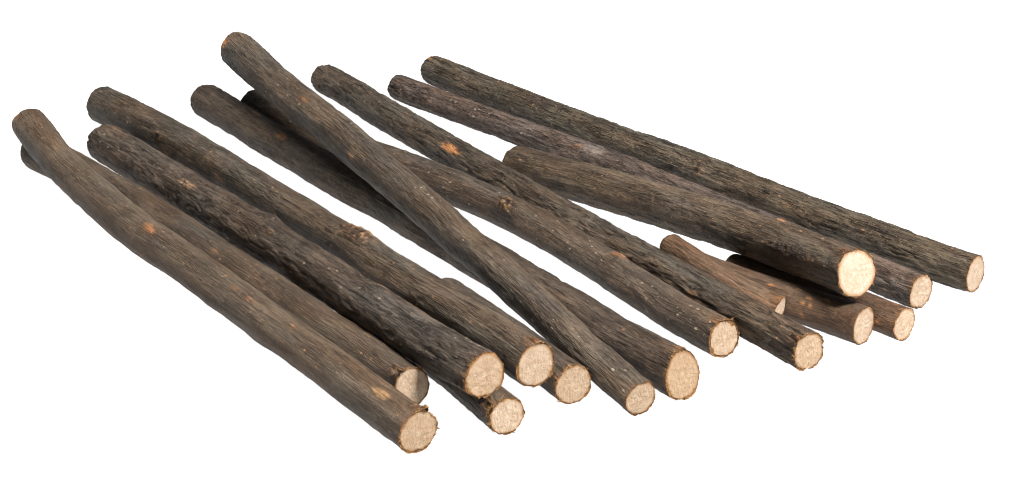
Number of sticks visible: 16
